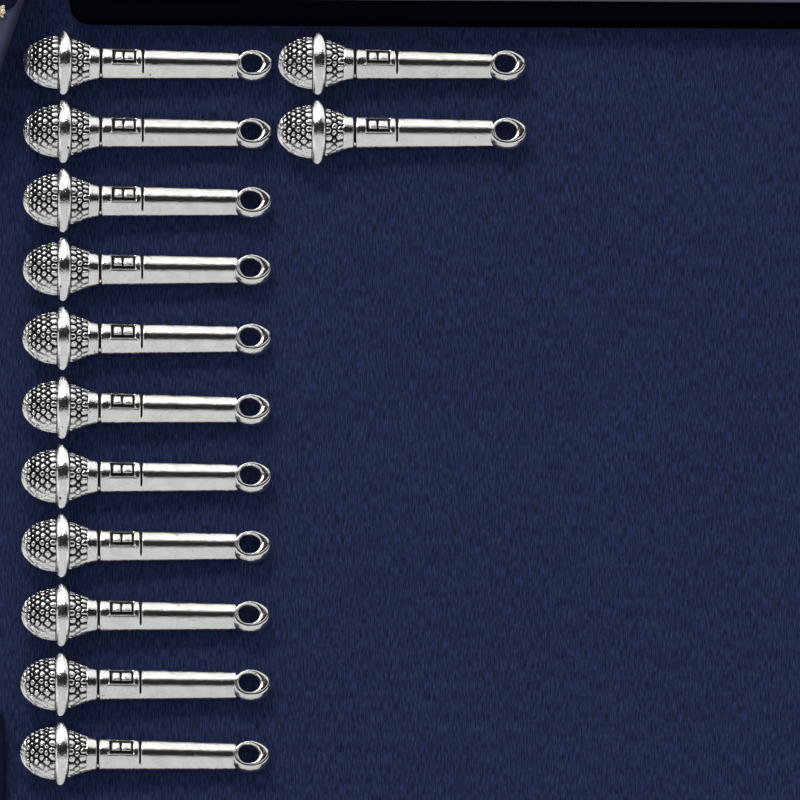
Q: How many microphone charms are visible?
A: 13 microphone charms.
